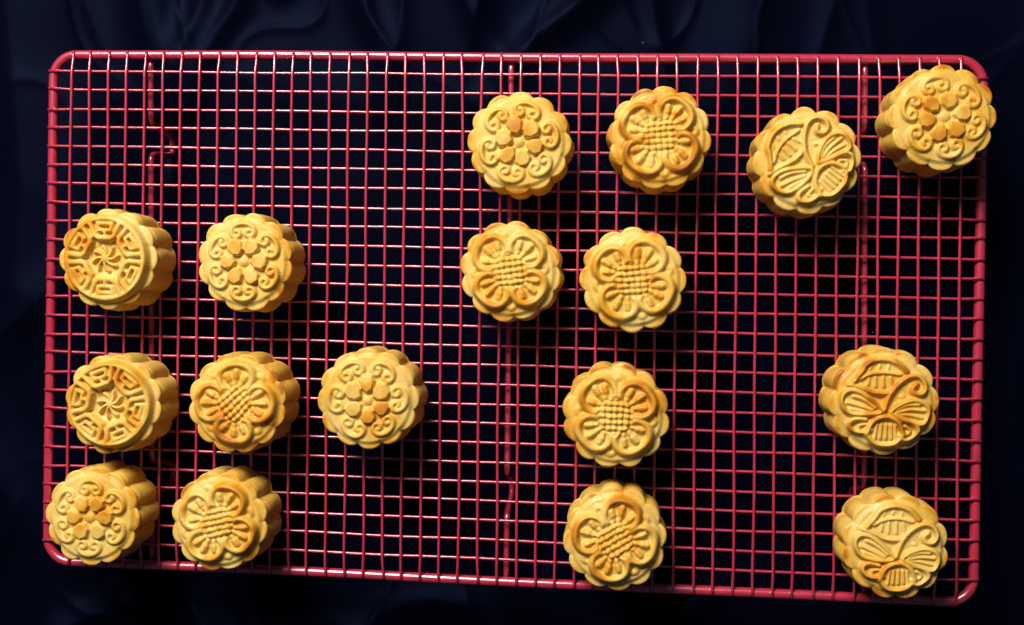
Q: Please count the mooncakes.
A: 17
